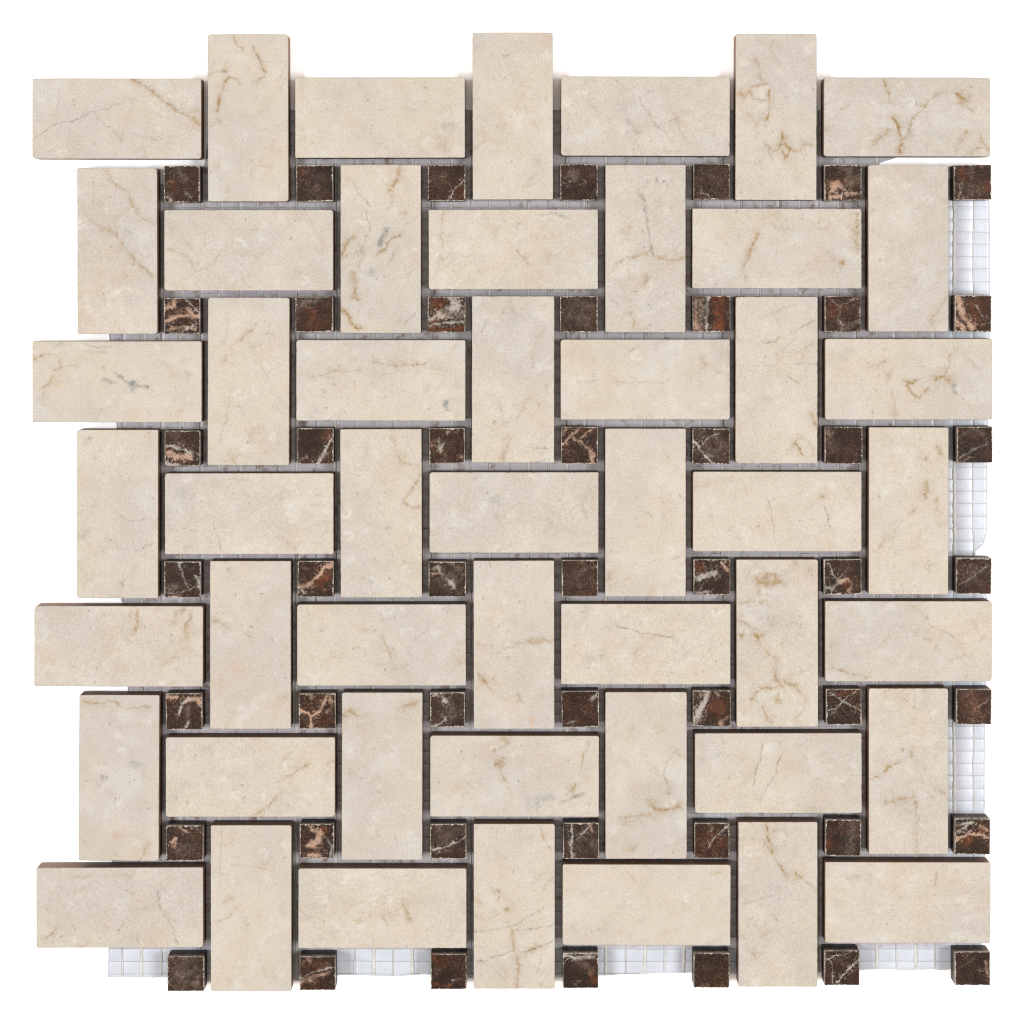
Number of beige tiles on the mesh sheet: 49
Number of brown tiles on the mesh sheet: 49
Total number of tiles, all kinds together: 98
